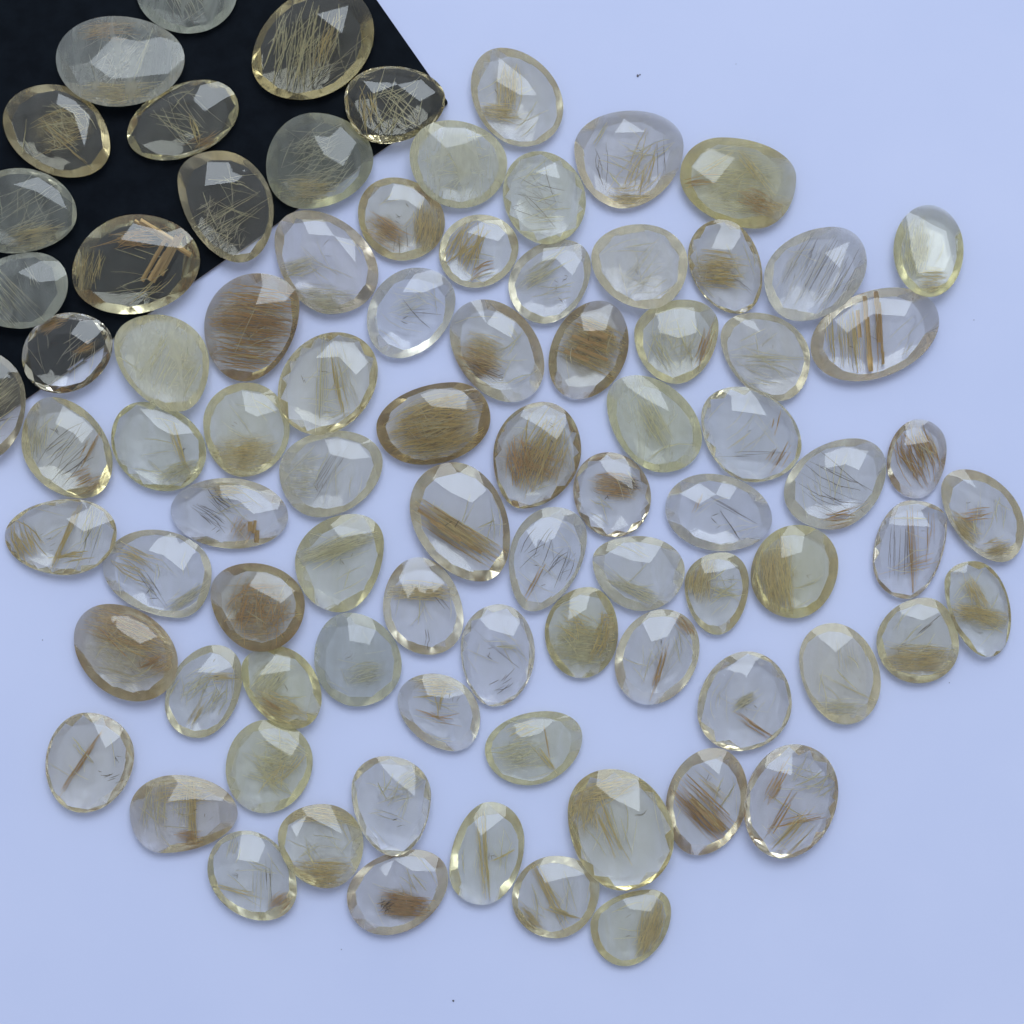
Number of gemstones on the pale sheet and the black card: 86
